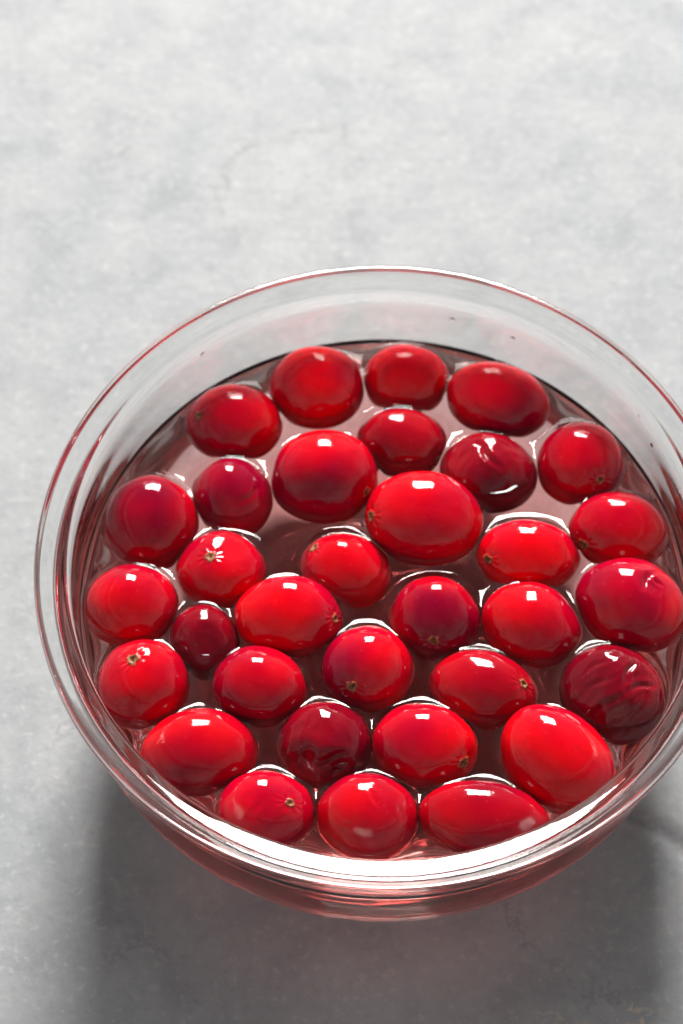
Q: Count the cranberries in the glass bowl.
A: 33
